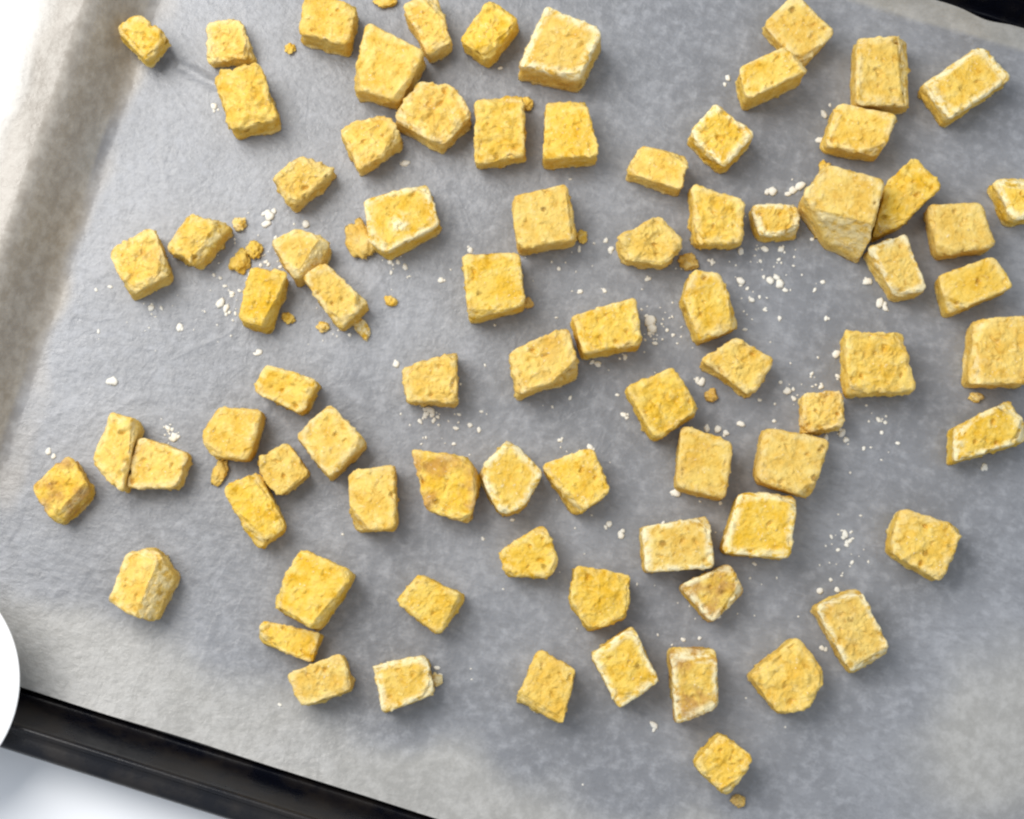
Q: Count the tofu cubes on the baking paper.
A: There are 79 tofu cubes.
